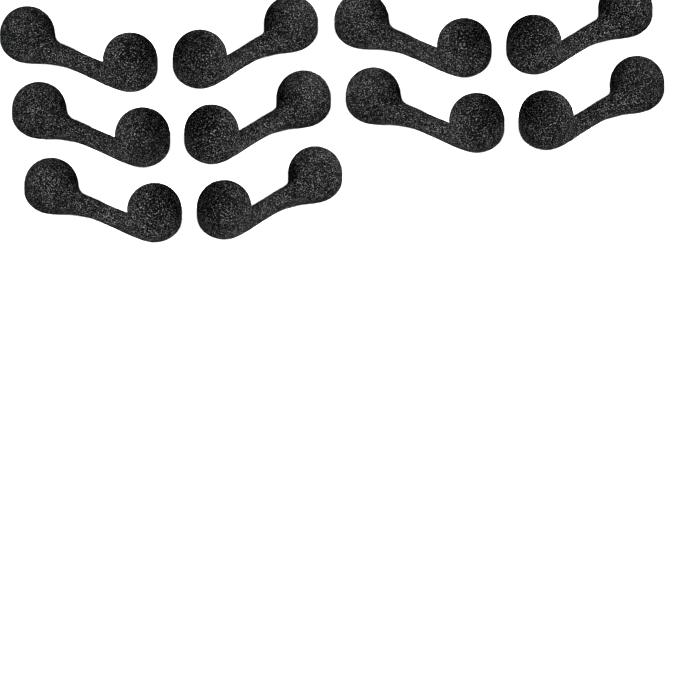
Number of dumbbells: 10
